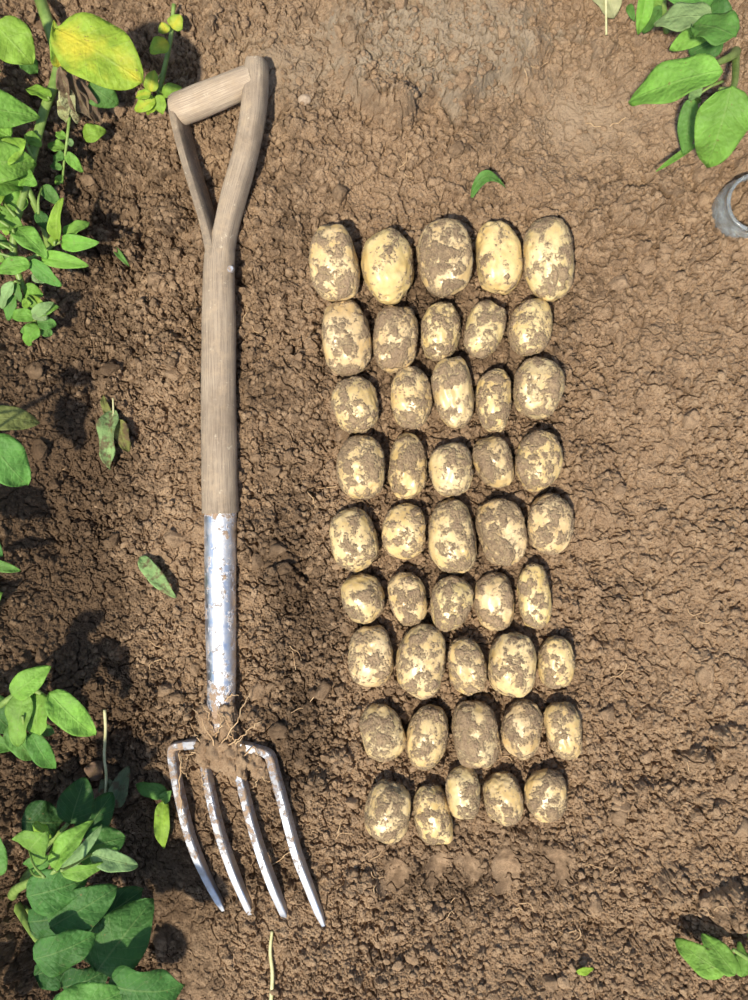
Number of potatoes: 45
